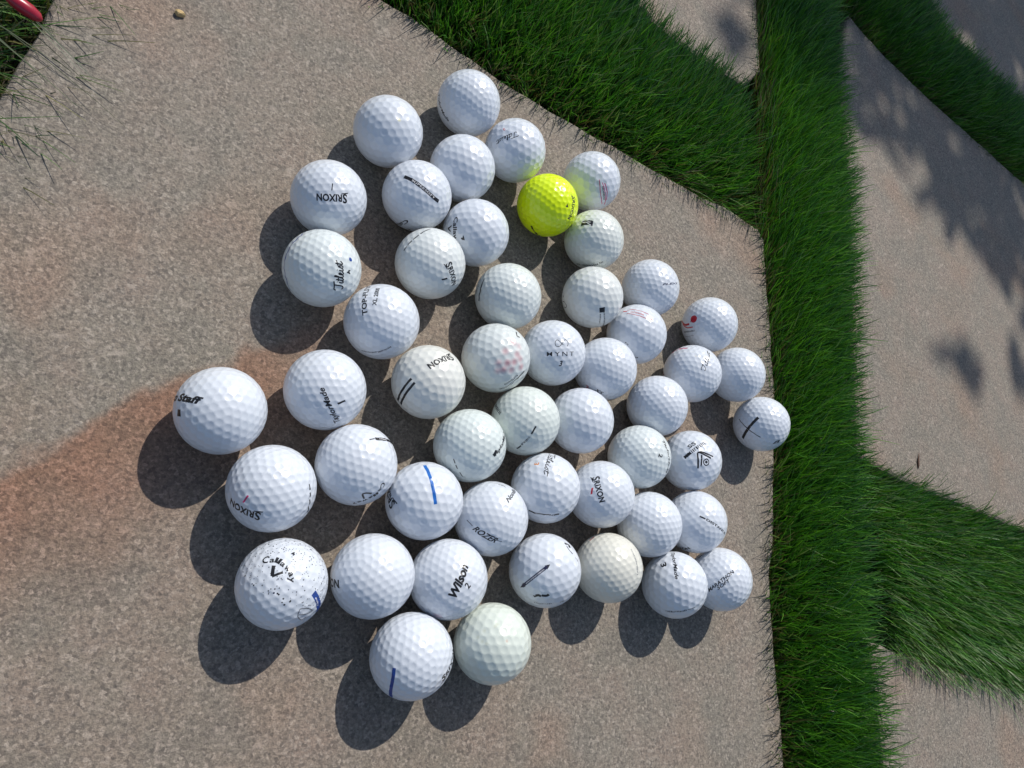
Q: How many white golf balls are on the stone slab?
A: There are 49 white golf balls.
